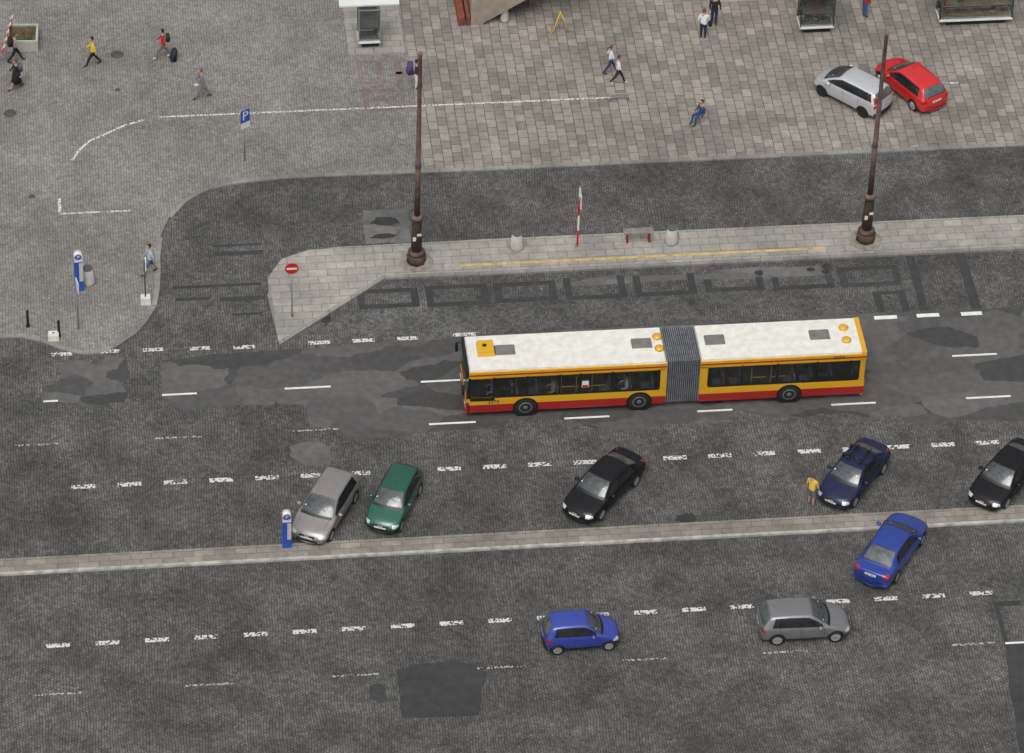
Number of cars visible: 10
